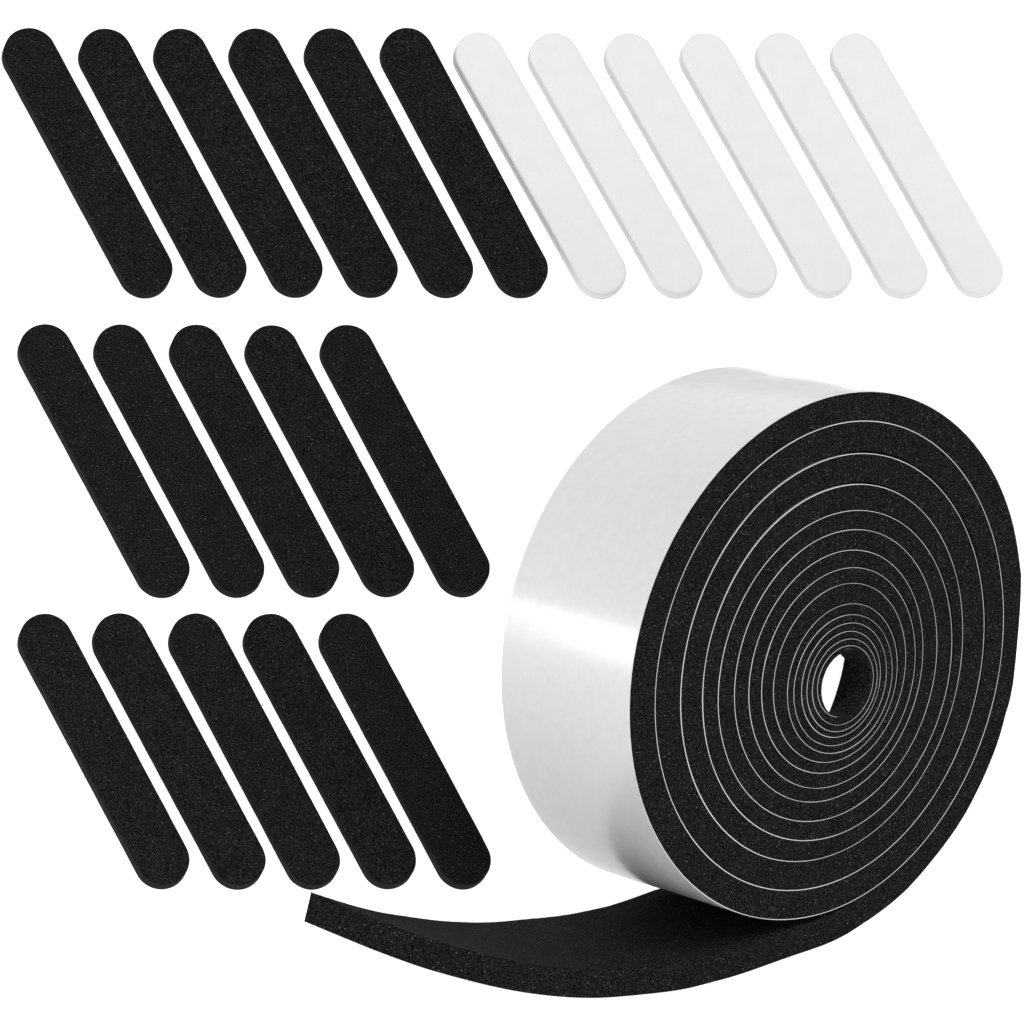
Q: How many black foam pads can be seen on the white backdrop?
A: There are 16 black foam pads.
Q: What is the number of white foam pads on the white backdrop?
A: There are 6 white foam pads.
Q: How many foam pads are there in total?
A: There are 22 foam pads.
